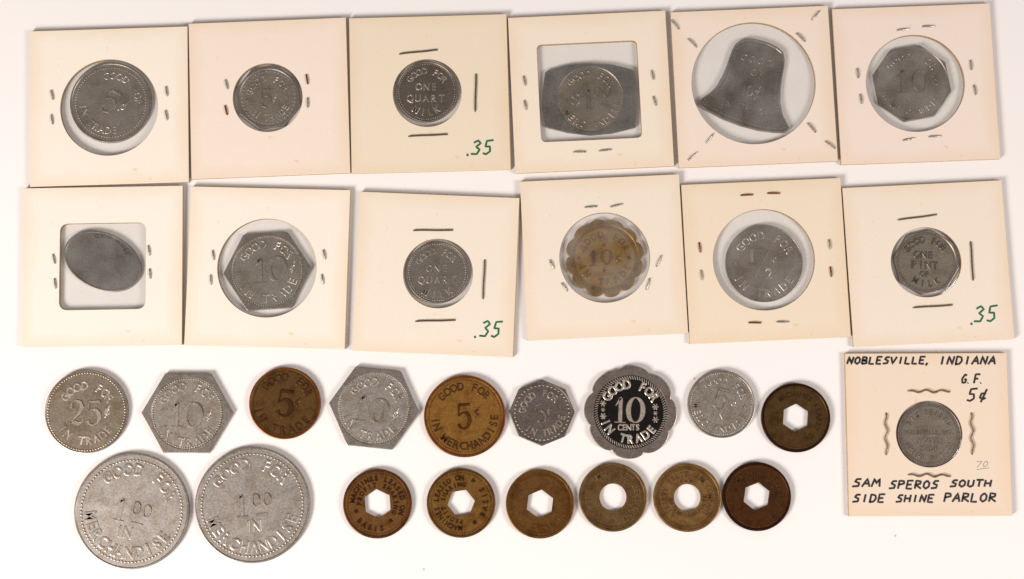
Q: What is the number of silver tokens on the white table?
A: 20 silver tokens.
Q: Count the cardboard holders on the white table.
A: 13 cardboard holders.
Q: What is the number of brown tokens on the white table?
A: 10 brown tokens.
